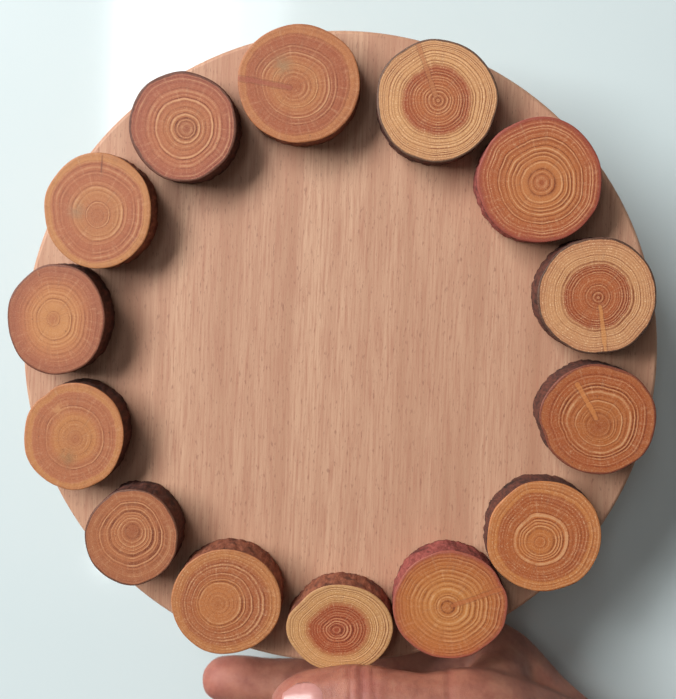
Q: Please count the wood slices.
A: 14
